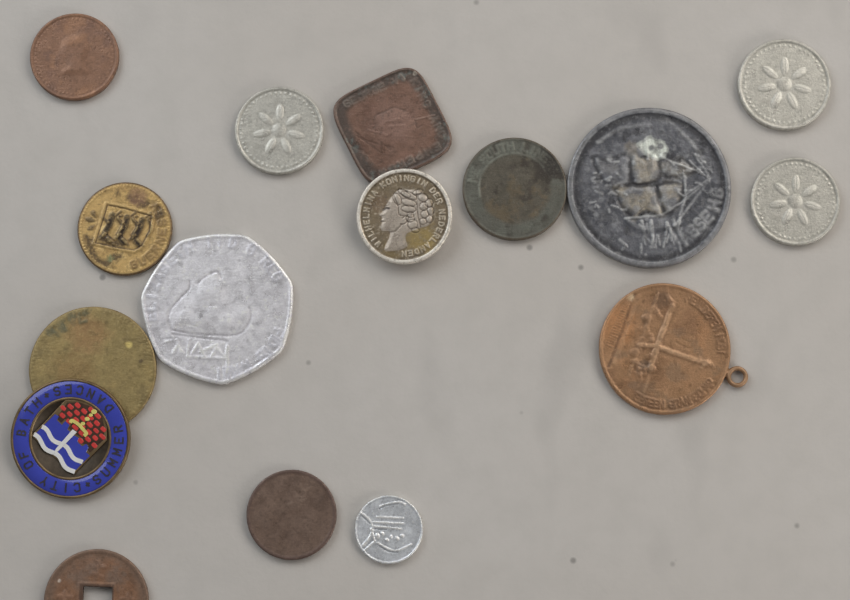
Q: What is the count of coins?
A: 14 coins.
